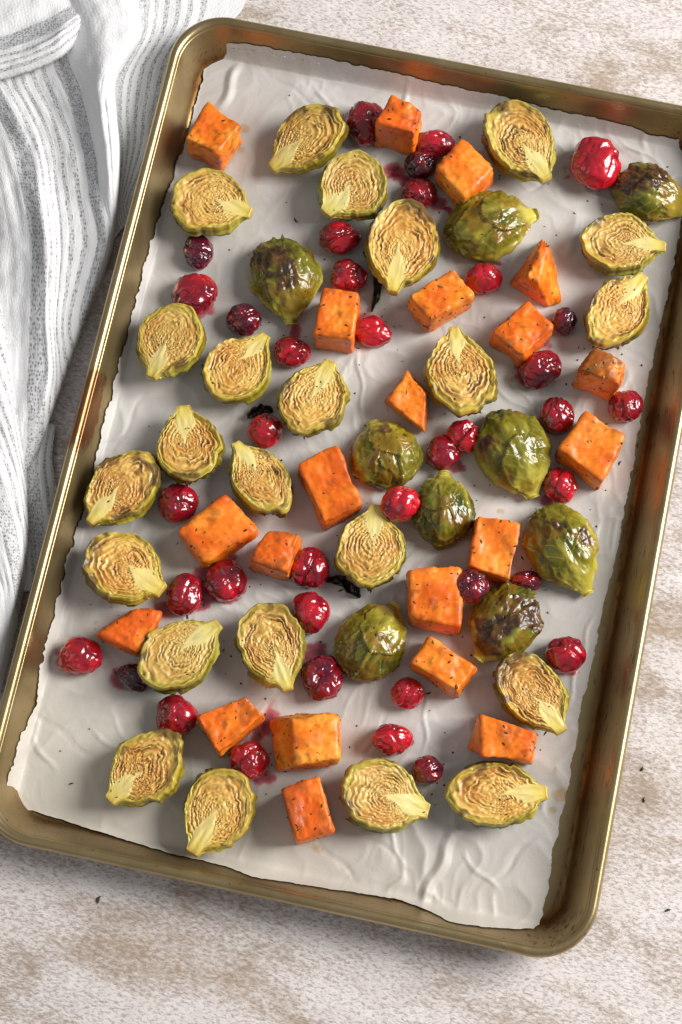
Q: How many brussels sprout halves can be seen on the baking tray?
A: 32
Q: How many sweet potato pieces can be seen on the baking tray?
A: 21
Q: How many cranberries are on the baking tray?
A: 38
